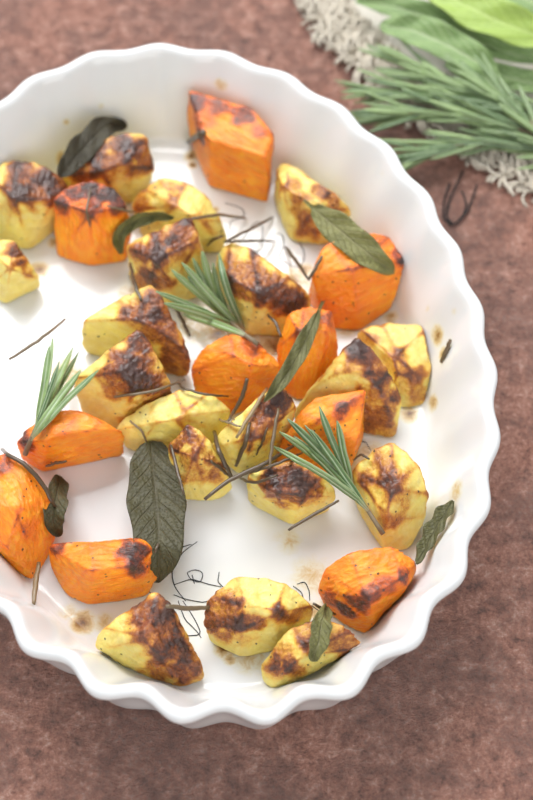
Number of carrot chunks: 10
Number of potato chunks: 19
